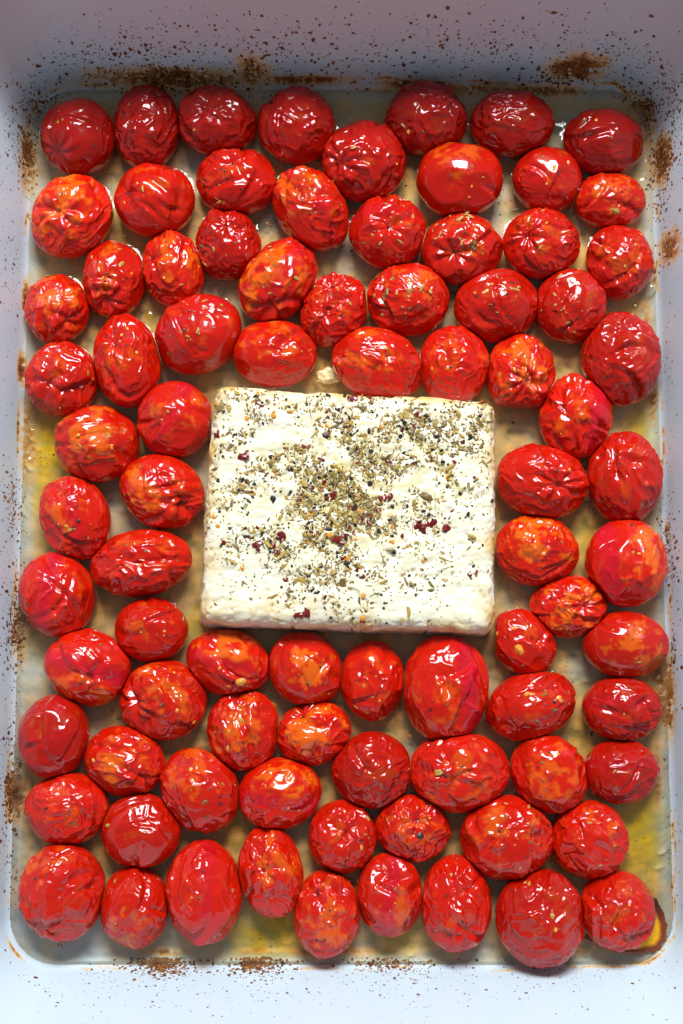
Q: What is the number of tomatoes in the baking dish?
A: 84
